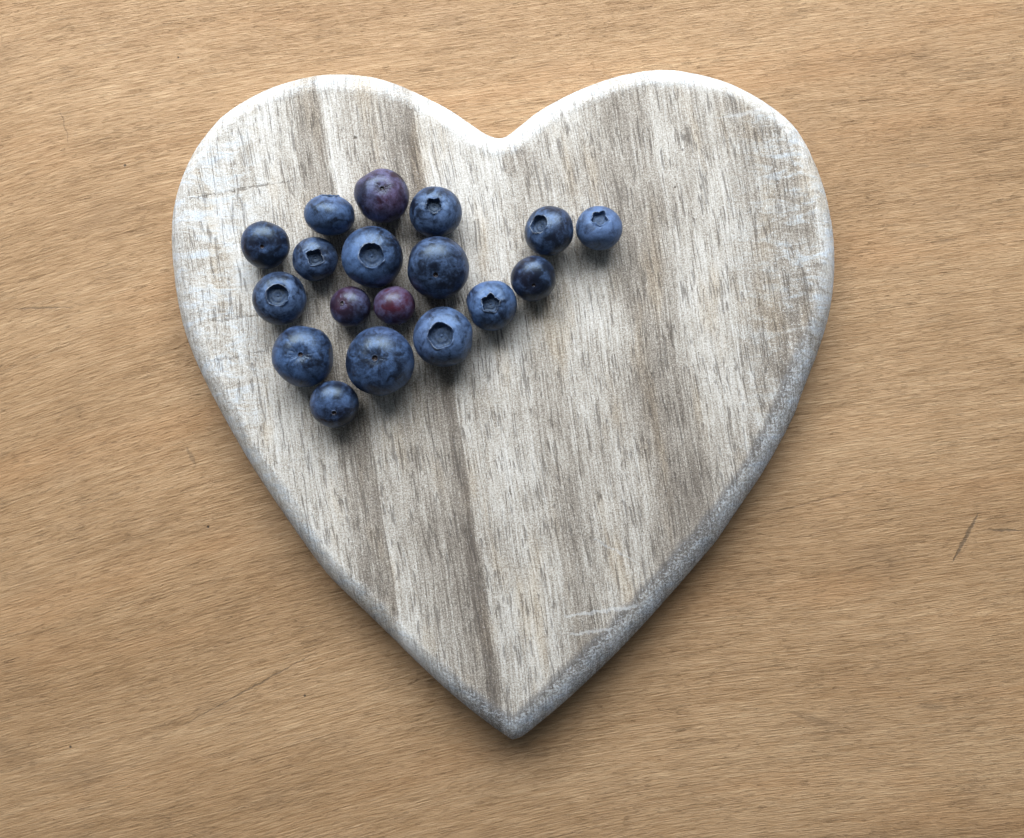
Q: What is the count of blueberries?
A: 18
